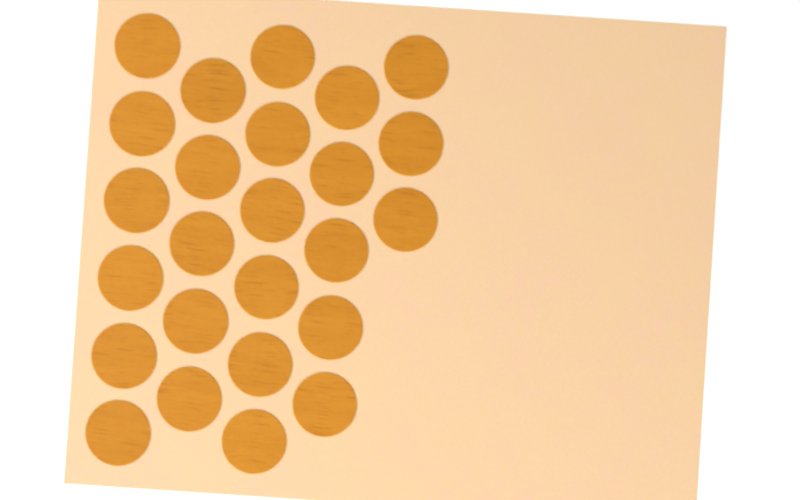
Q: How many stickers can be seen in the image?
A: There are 25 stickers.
